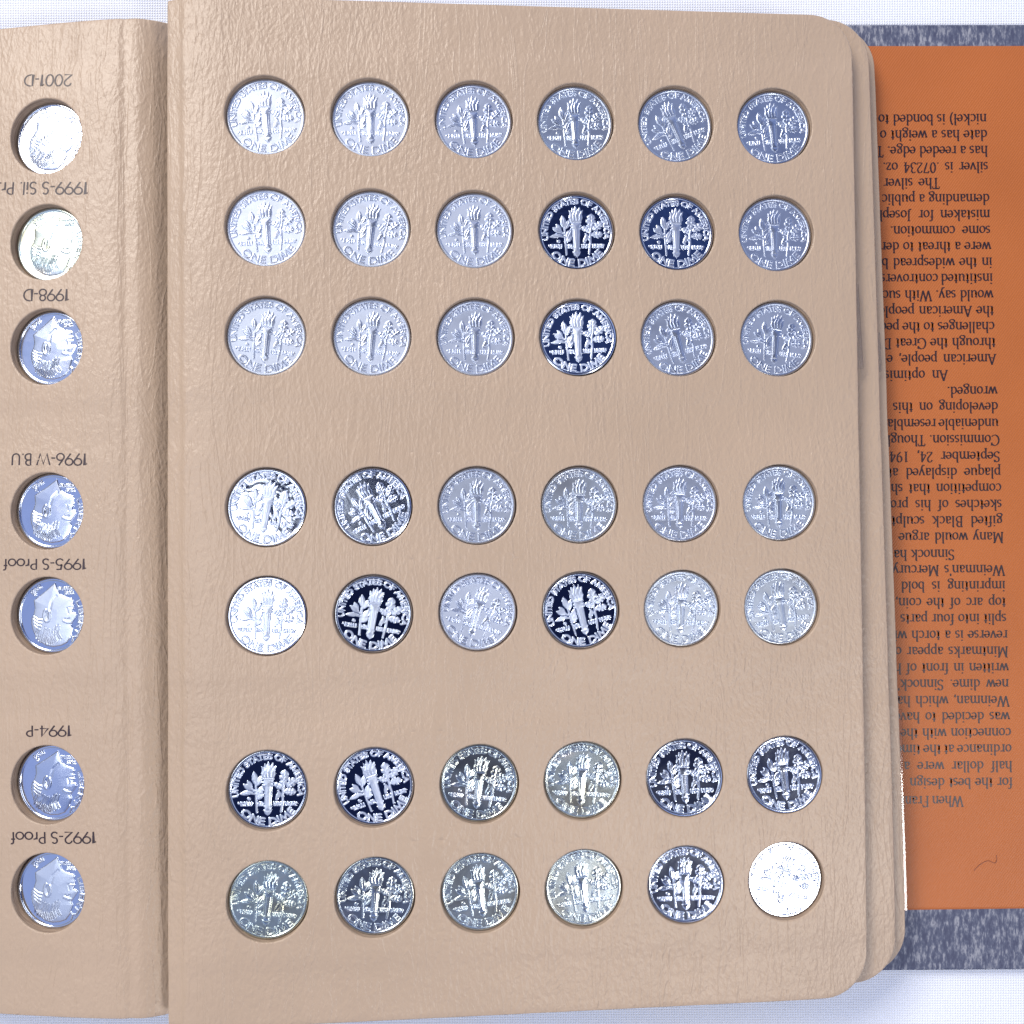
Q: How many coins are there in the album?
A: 49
